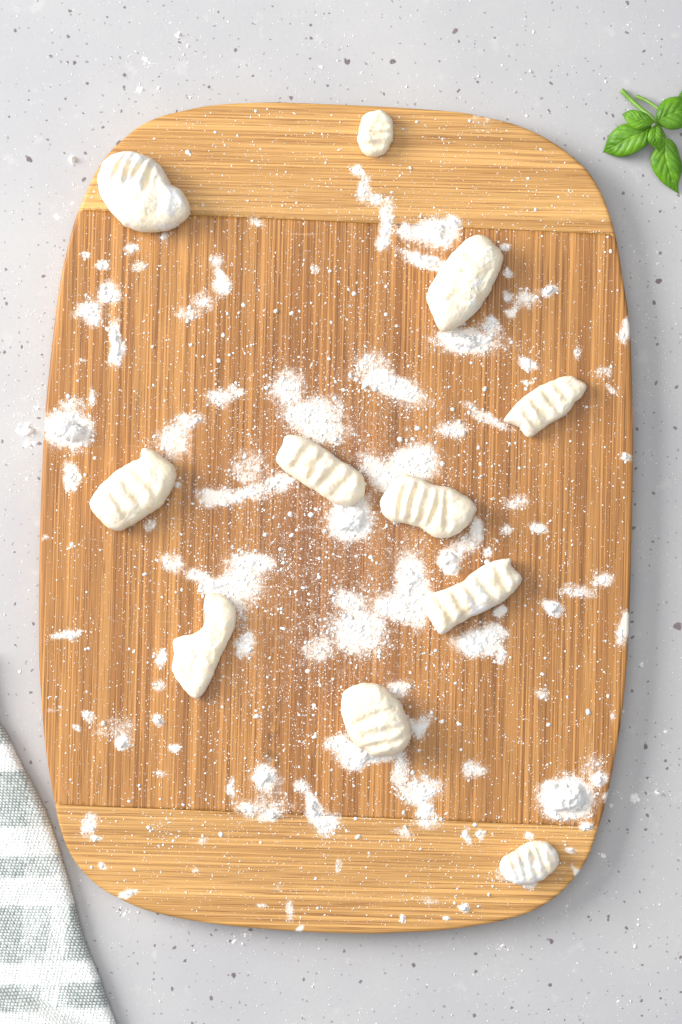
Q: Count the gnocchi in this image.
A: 11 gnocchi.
